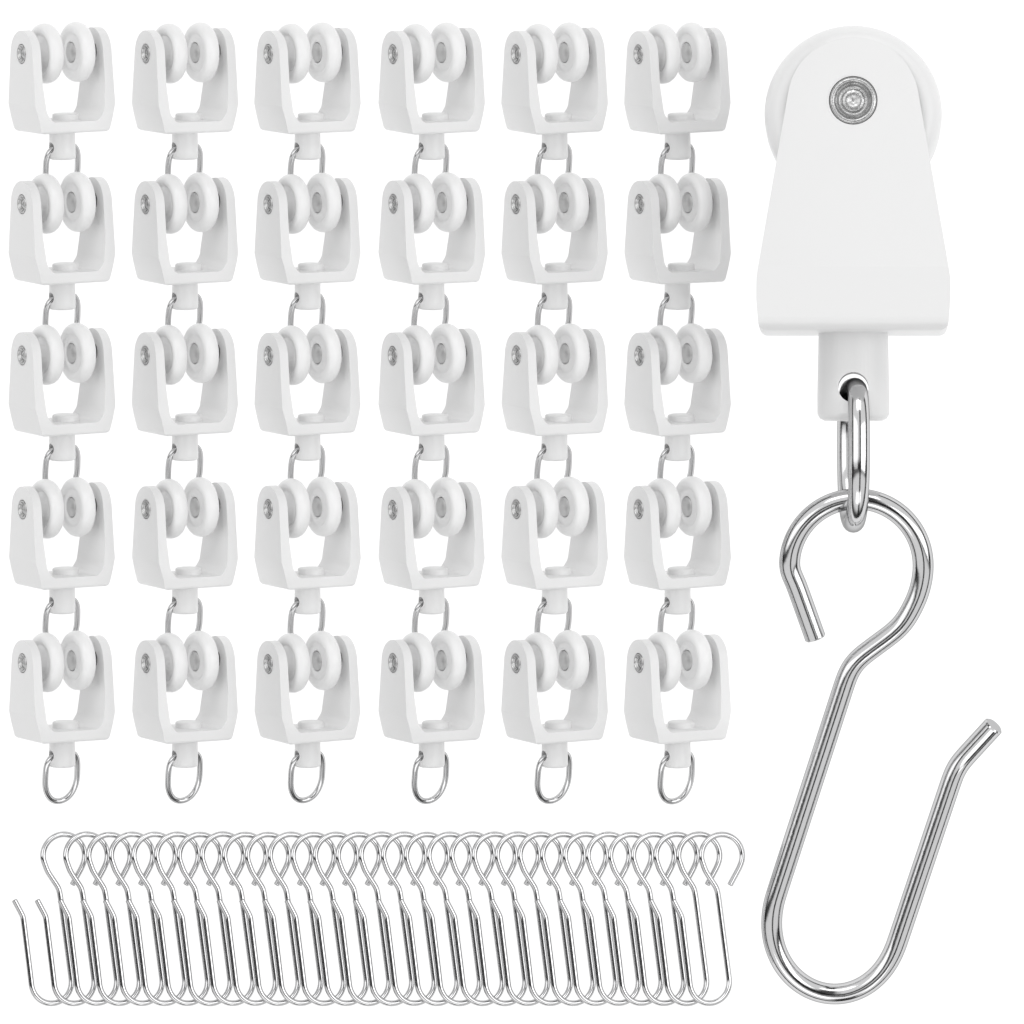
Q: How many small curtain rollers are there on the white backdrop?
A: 30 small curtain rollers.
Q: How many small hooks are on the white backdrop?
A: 30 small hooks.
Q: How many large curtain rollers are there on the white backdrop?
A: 1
